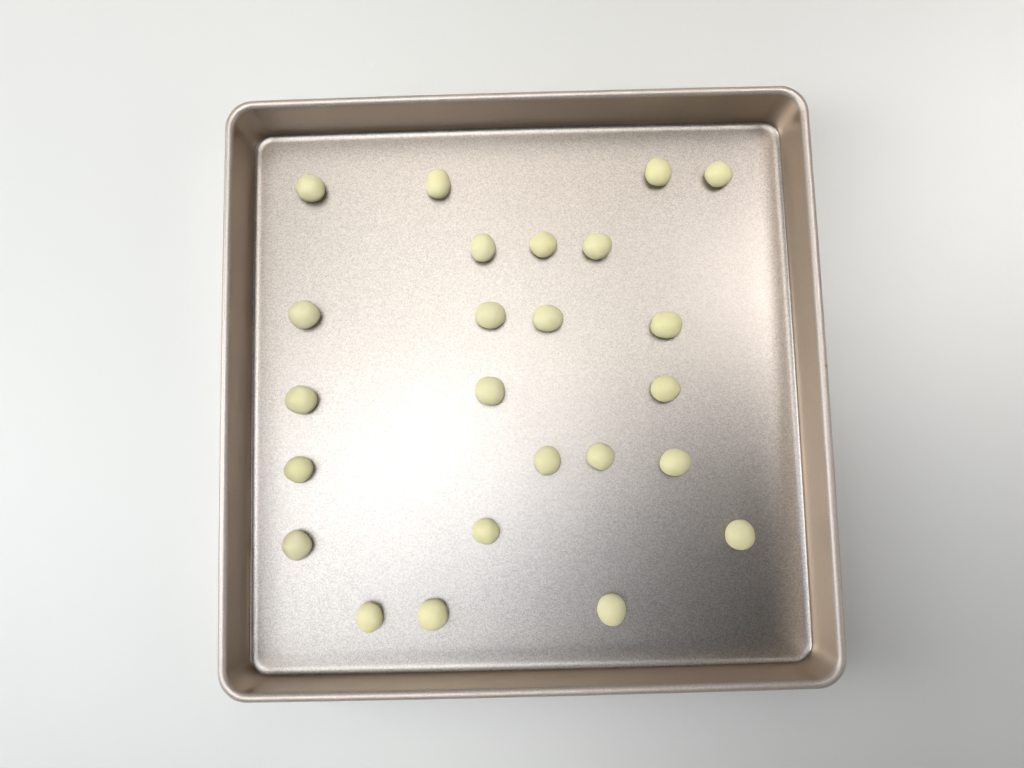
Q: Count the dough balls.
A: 24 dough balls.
